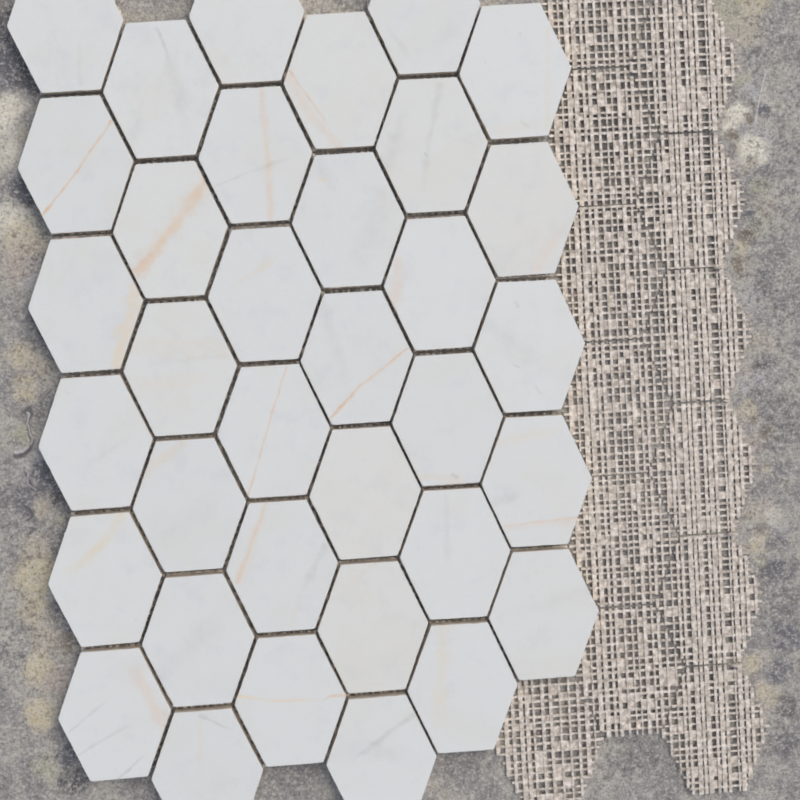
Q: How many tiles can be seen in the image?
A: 35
